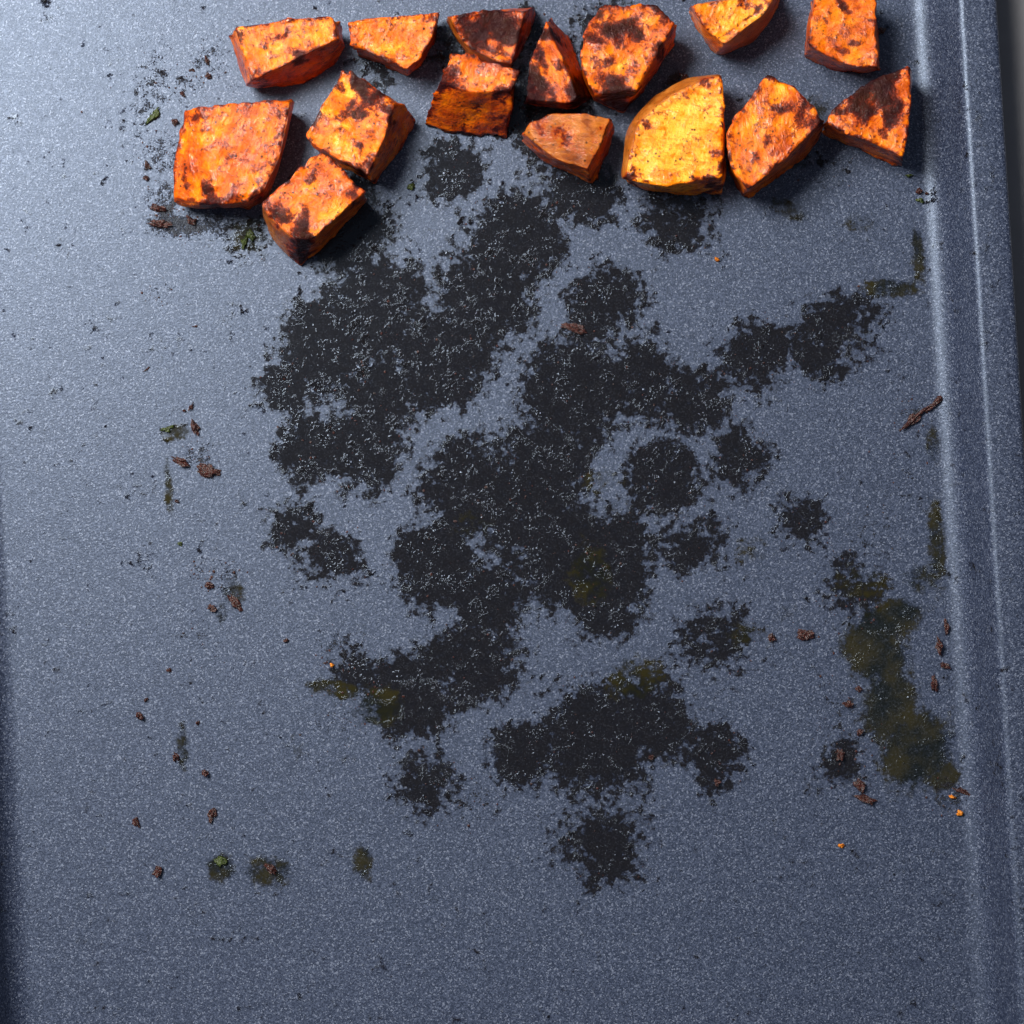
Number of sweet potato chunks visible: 15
